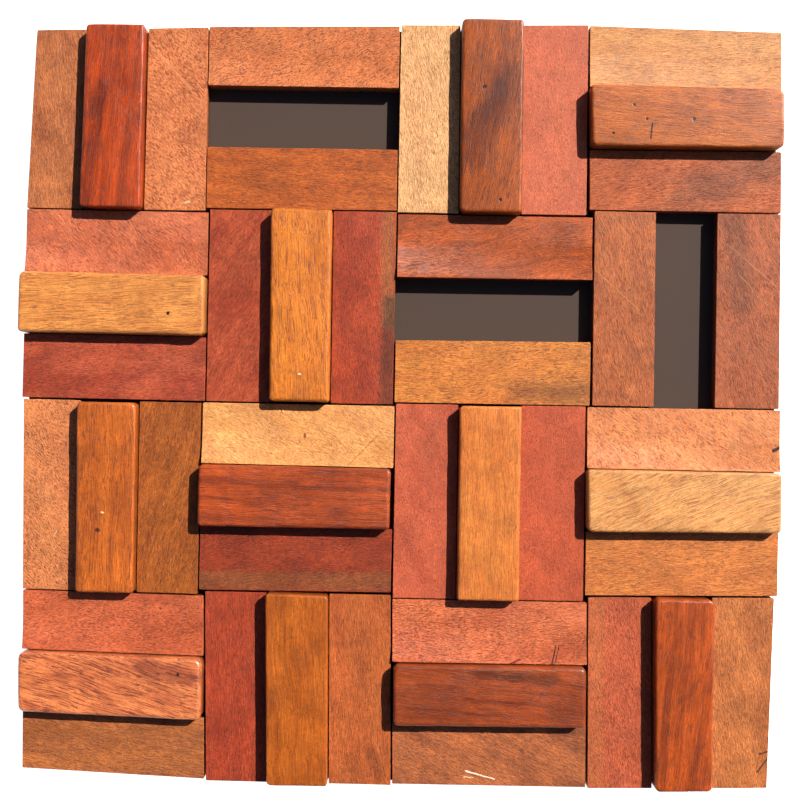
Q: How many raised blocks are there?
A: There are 13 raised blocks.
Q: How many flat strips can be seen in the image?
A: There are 32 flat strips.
